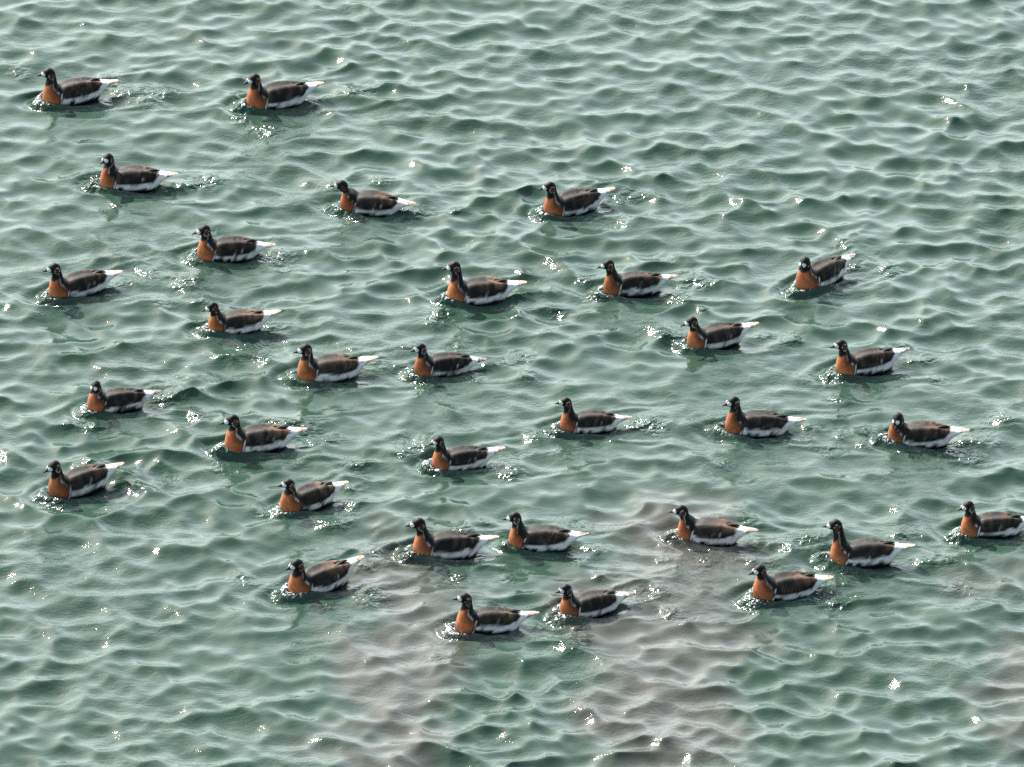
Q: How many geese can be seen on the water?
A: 32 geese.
